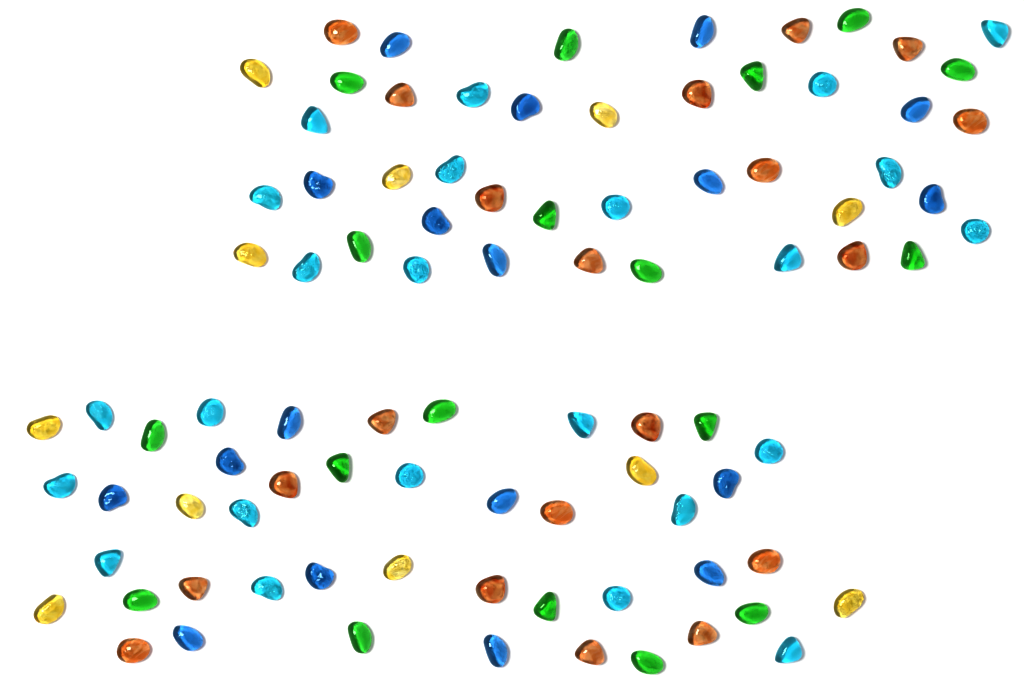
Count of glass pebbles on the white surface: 91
